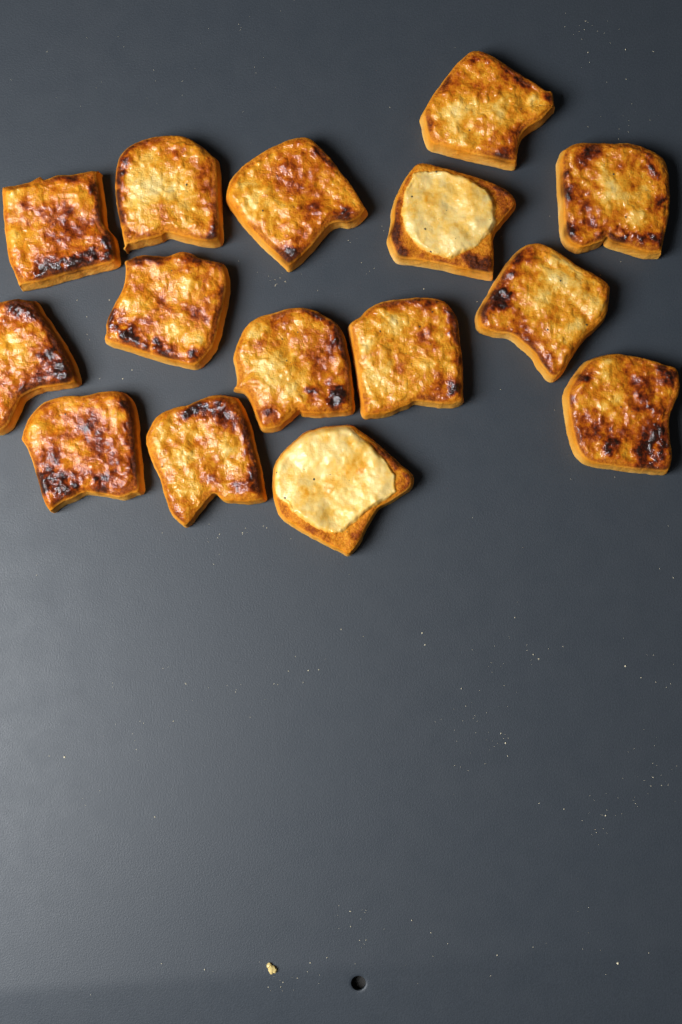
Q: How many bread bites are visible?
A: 15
